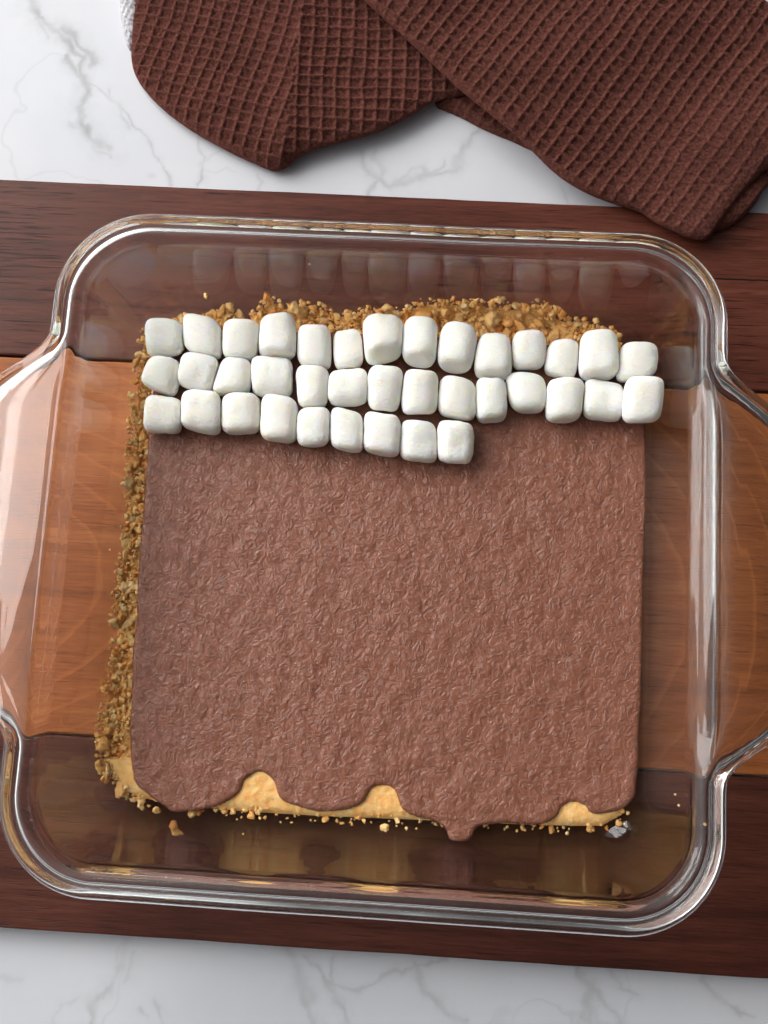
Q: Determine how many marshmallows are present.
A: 37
